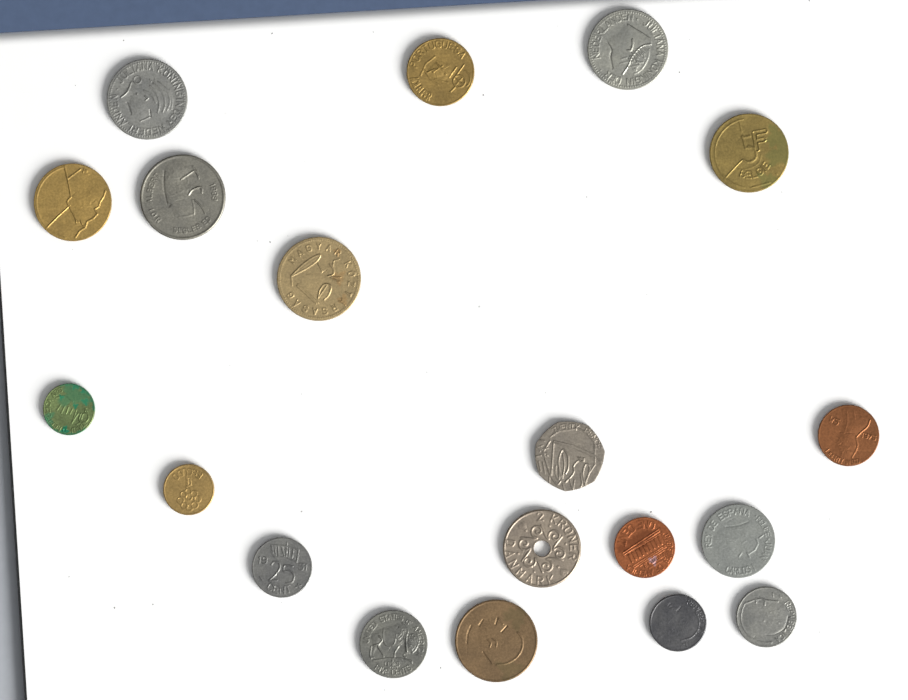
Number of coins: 19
